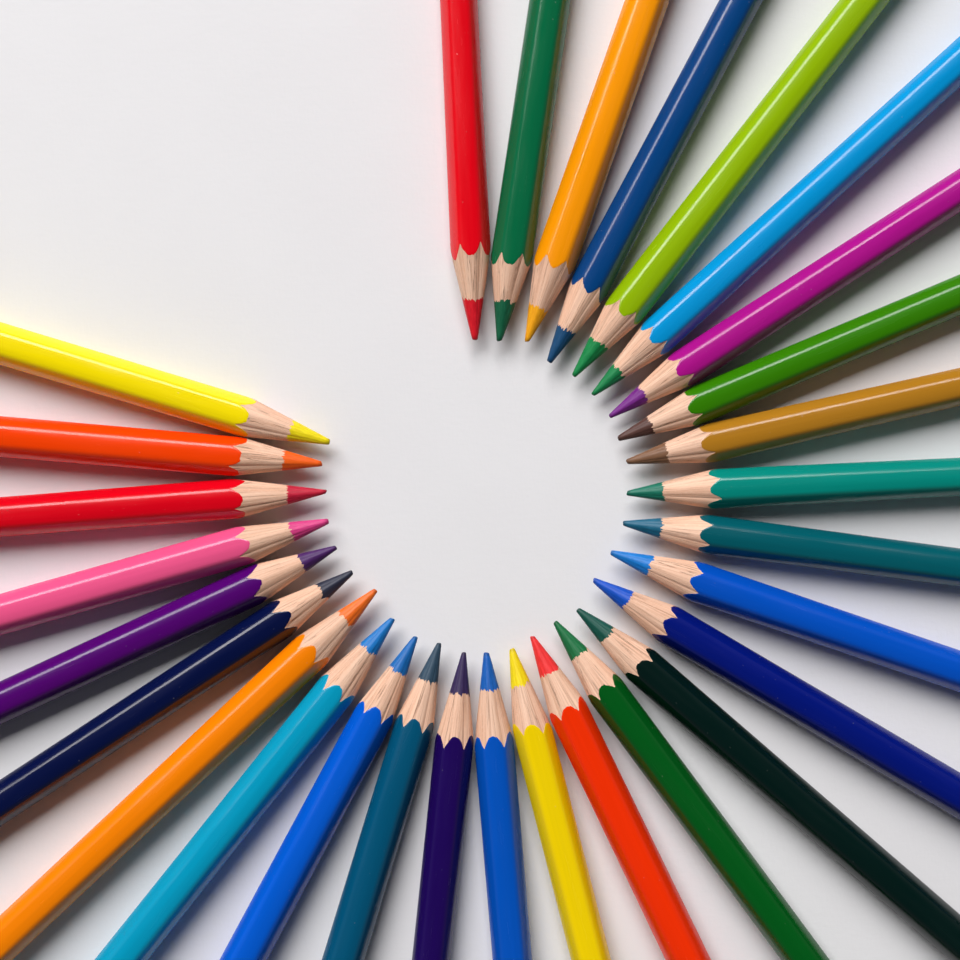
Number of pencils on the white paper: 29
